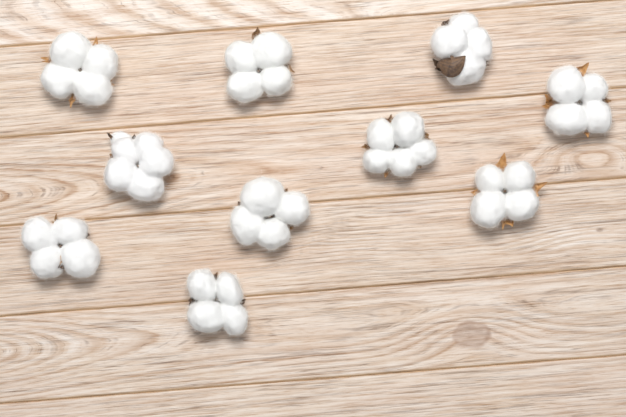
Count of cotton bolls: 10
